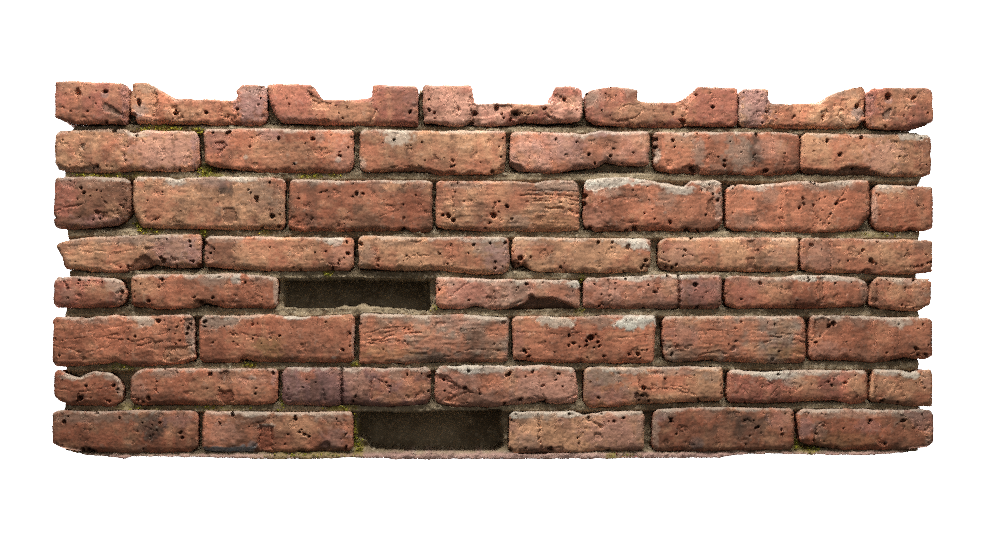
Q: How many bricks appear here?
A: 50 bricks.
